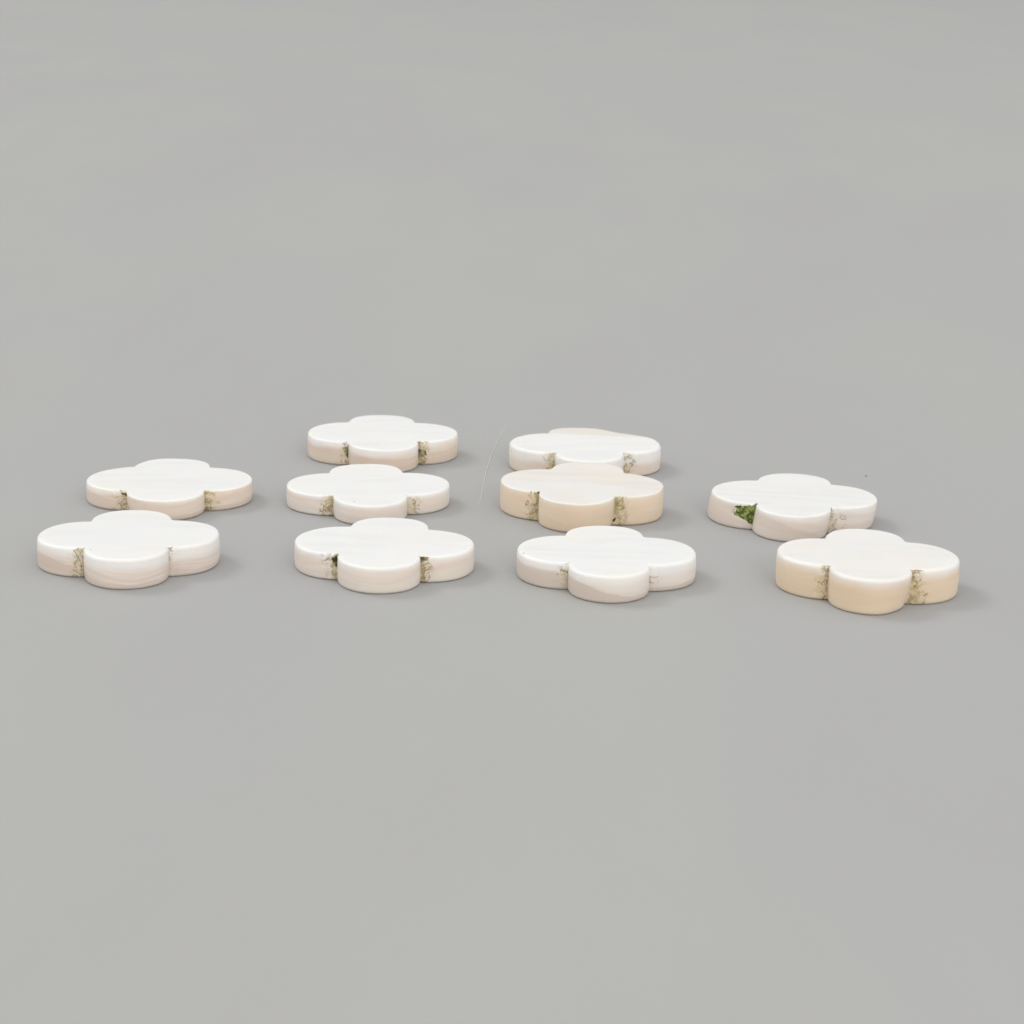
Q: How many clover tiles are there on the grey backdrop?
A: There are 10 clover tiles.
